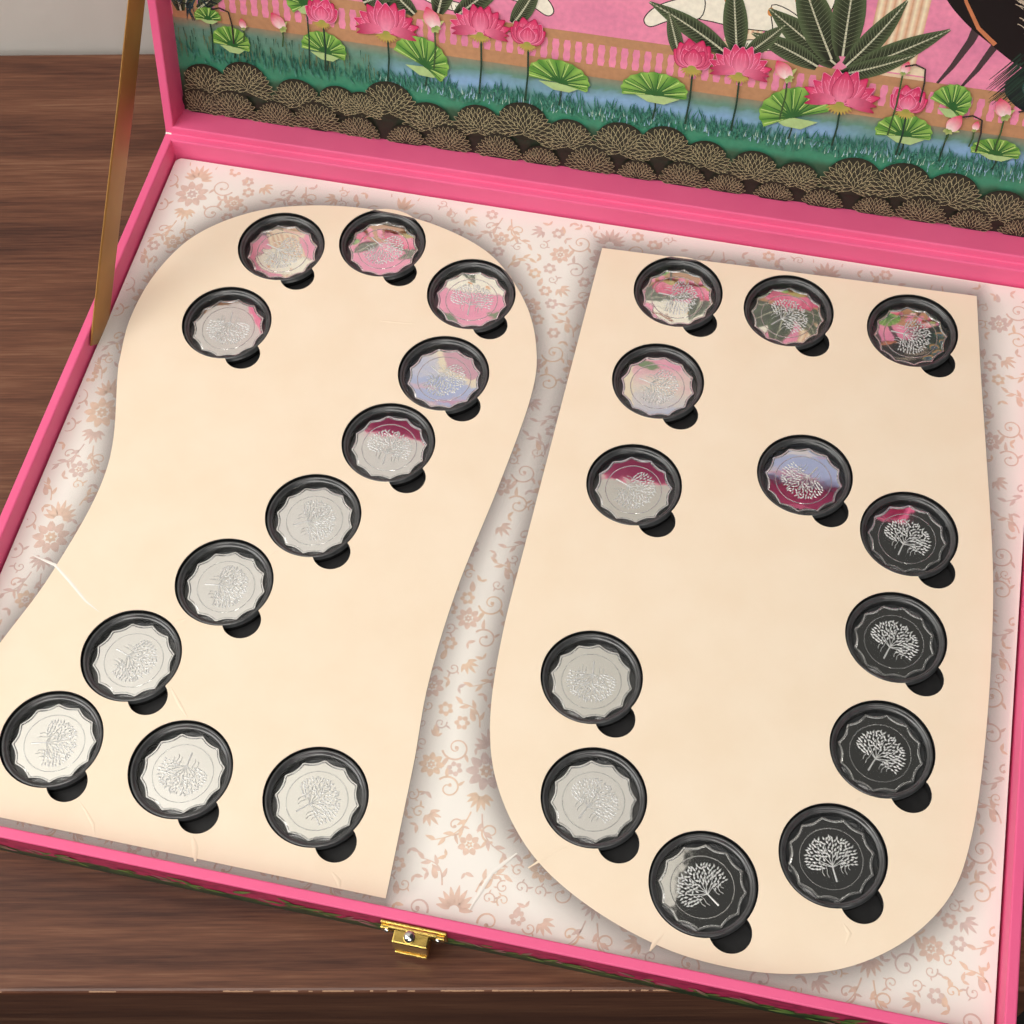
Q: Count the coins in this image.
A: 25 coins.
